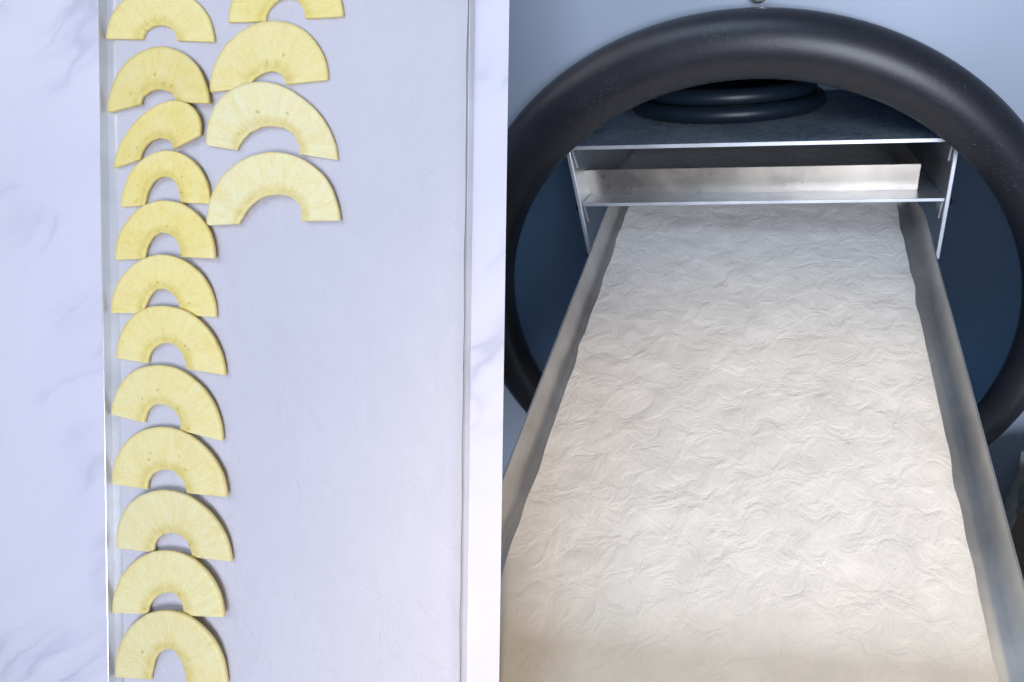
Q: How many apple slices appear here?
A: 16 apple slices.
